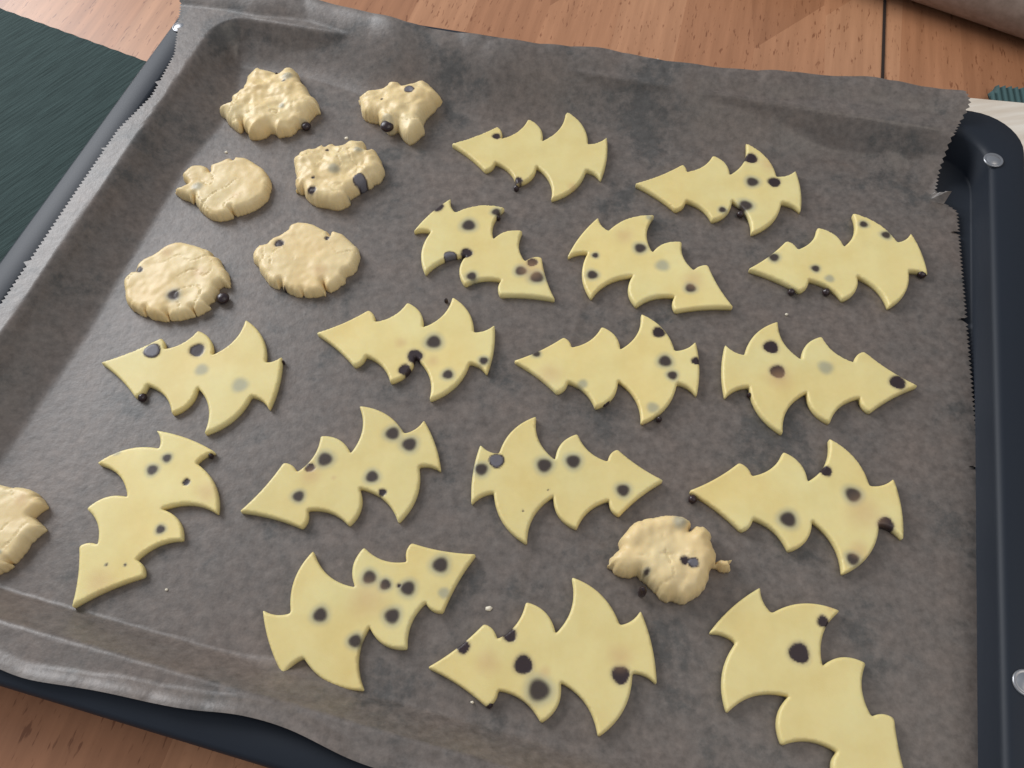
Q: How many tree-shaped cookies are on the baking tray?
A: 16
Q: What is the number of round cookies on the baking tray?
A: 8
